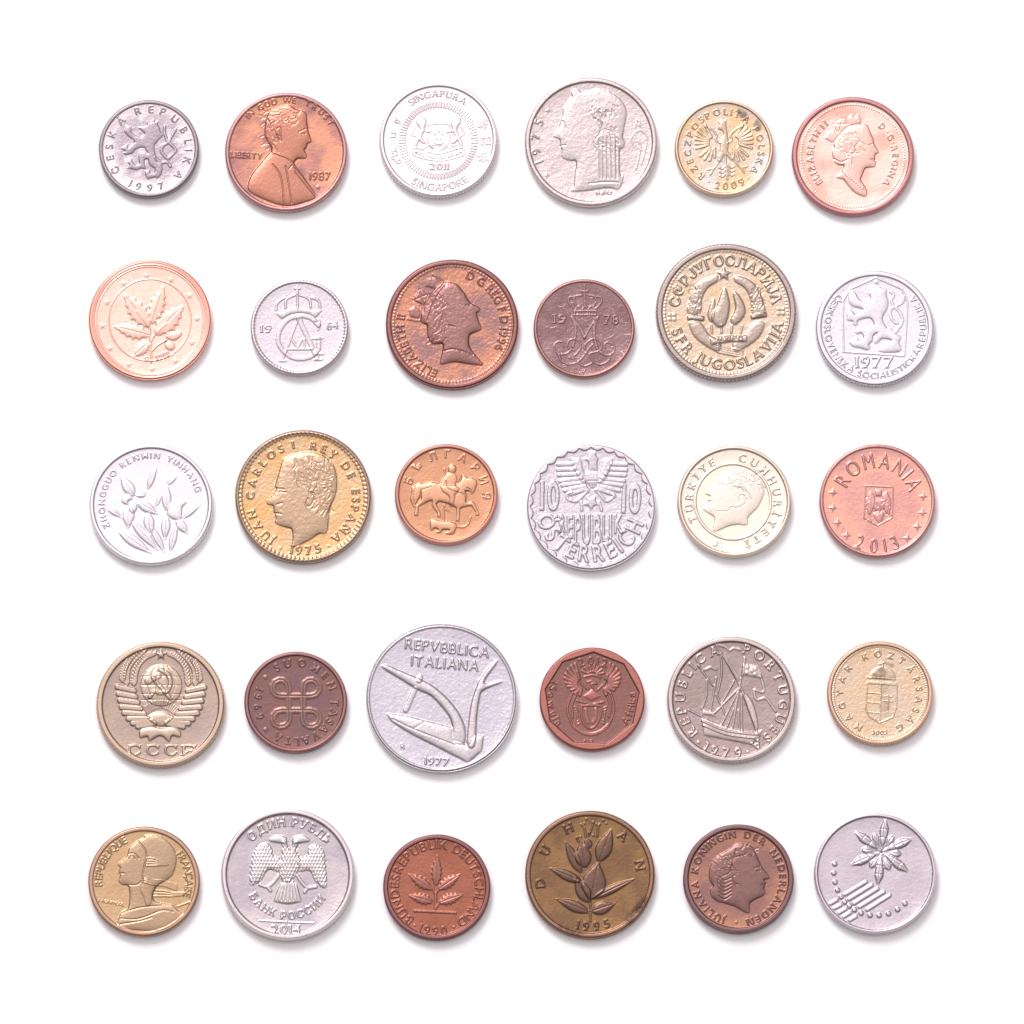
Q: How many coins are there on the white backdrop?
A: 30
